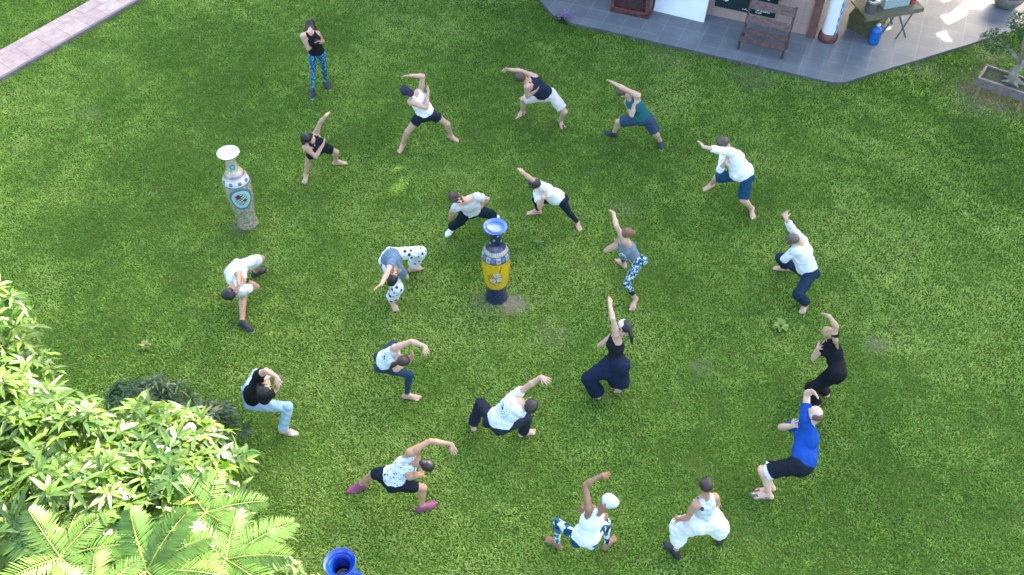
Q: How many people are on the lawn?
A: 21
